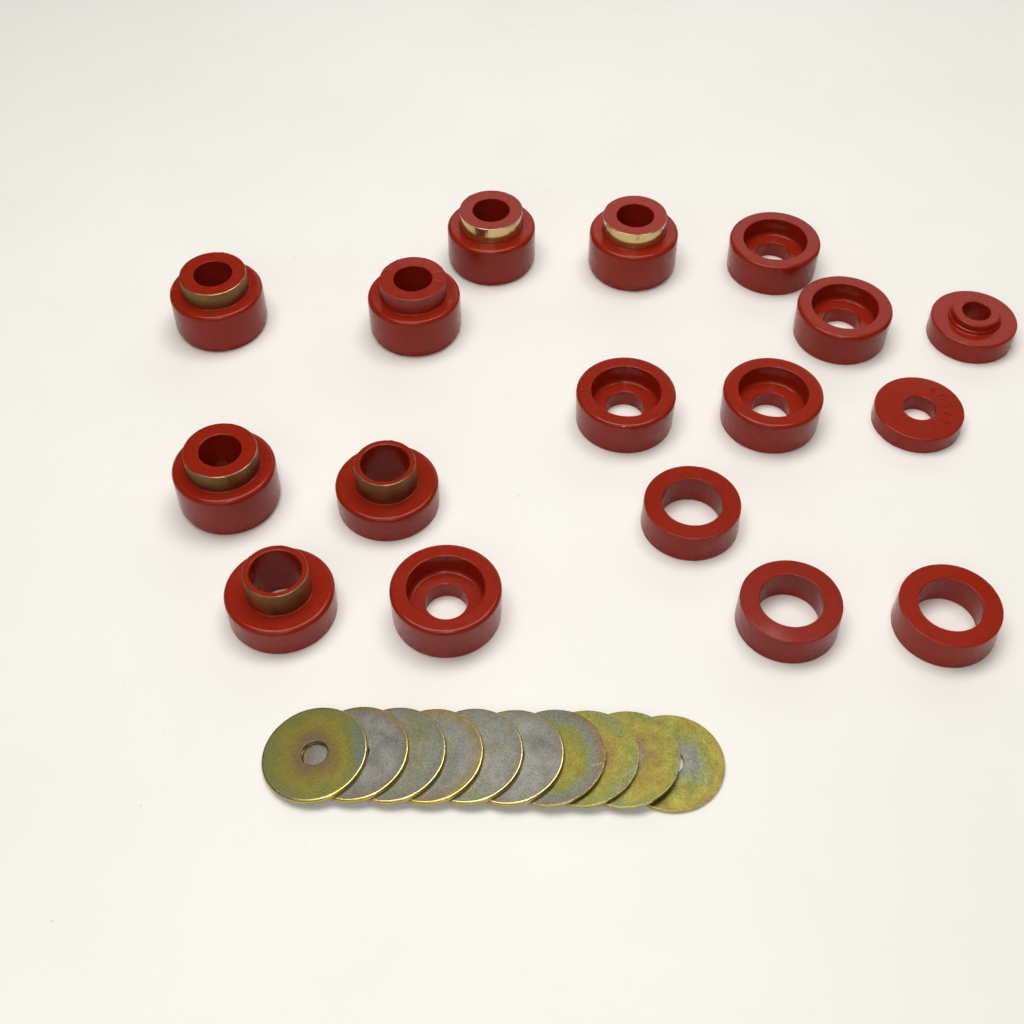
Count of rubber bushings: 17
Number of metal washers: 10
